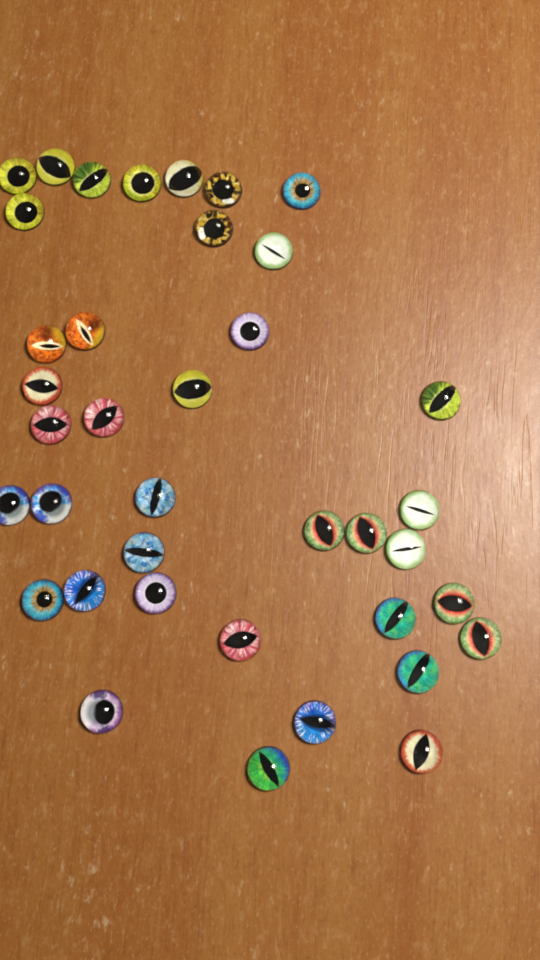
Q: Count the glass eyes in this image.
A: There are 38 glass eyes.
